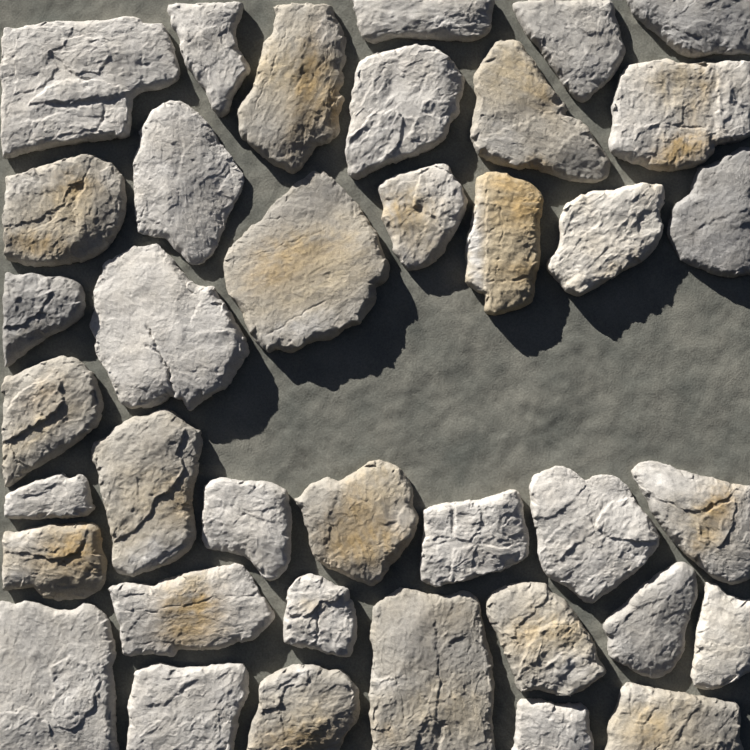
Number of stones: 38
